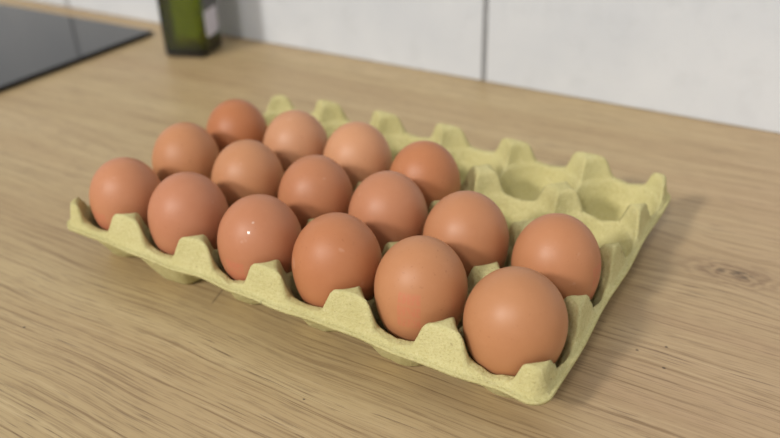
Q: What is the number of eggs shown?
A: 16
